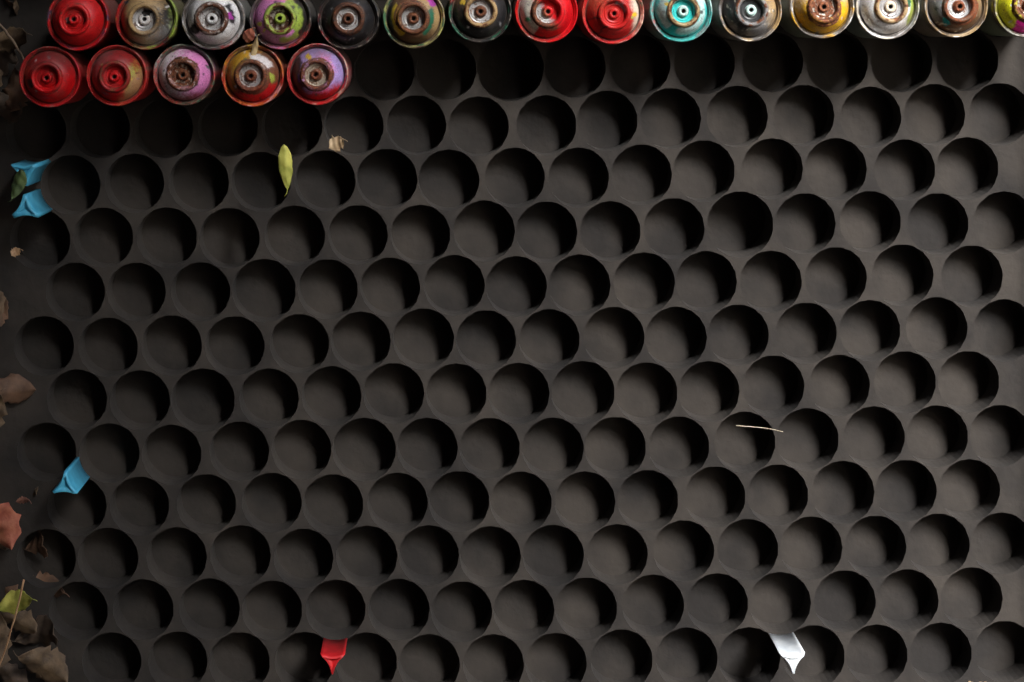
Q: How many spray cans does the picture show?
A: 20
